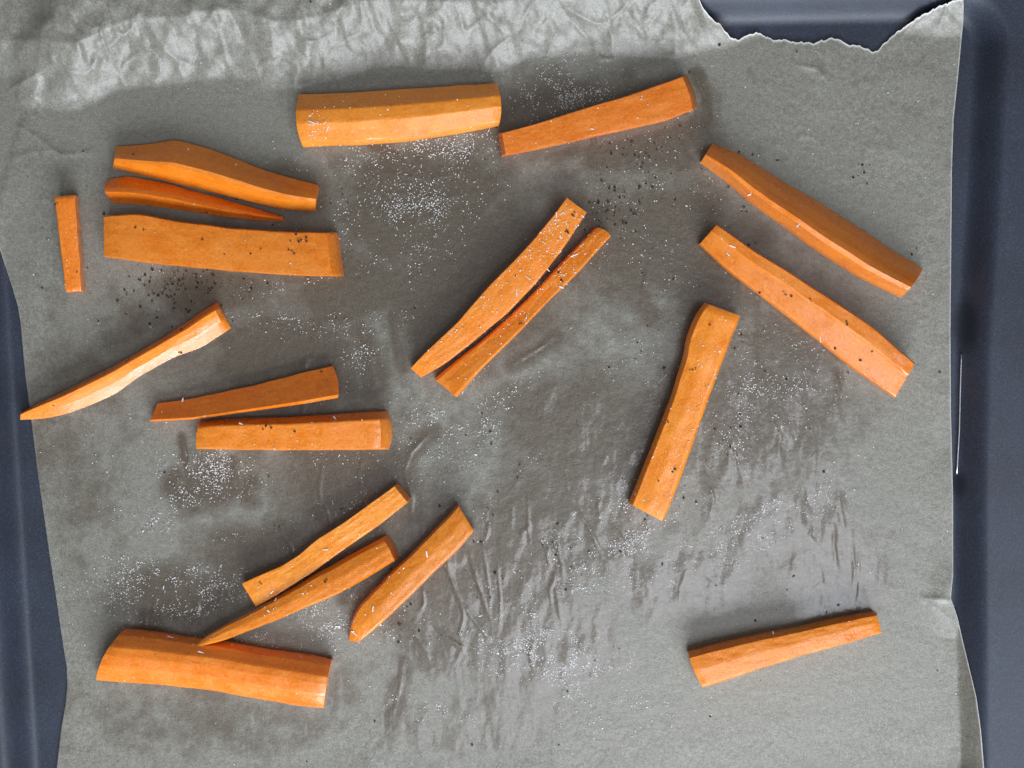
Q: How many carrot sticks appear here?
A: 19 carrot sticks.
